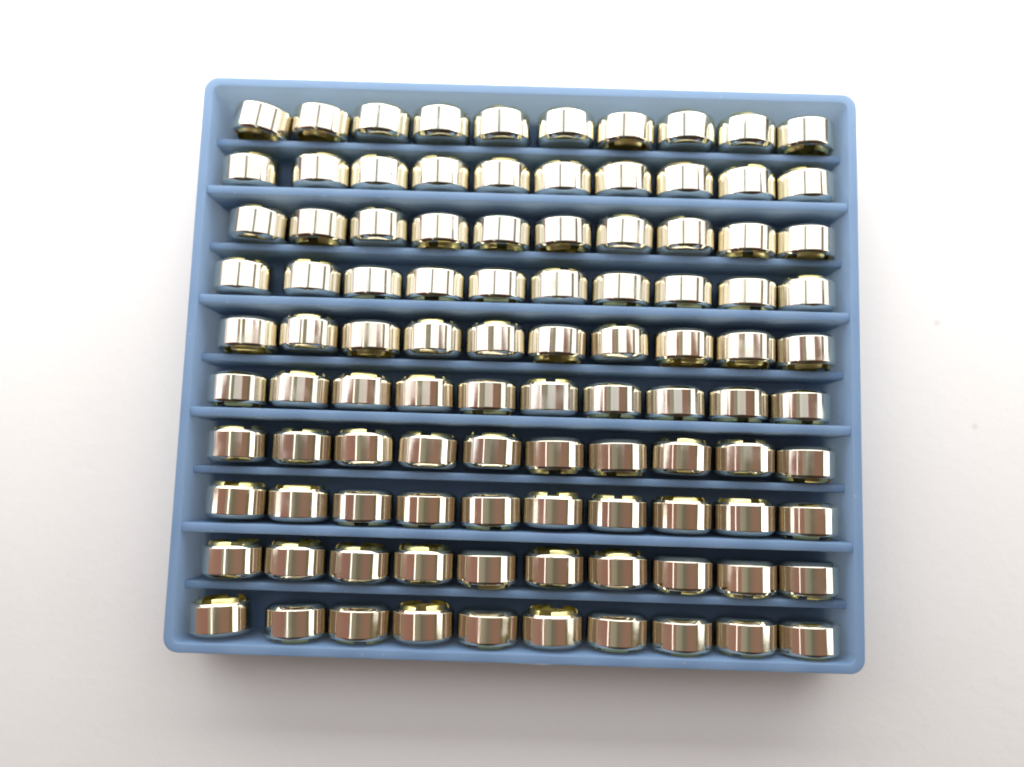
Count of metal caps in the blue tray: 100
